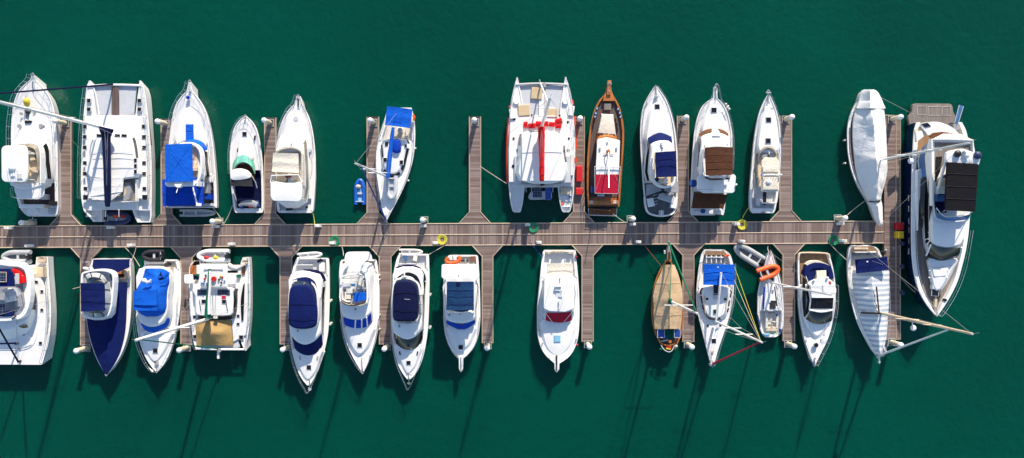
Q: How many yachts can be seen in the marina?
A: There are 27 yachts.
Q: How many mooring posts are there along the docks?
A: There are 23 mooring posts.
